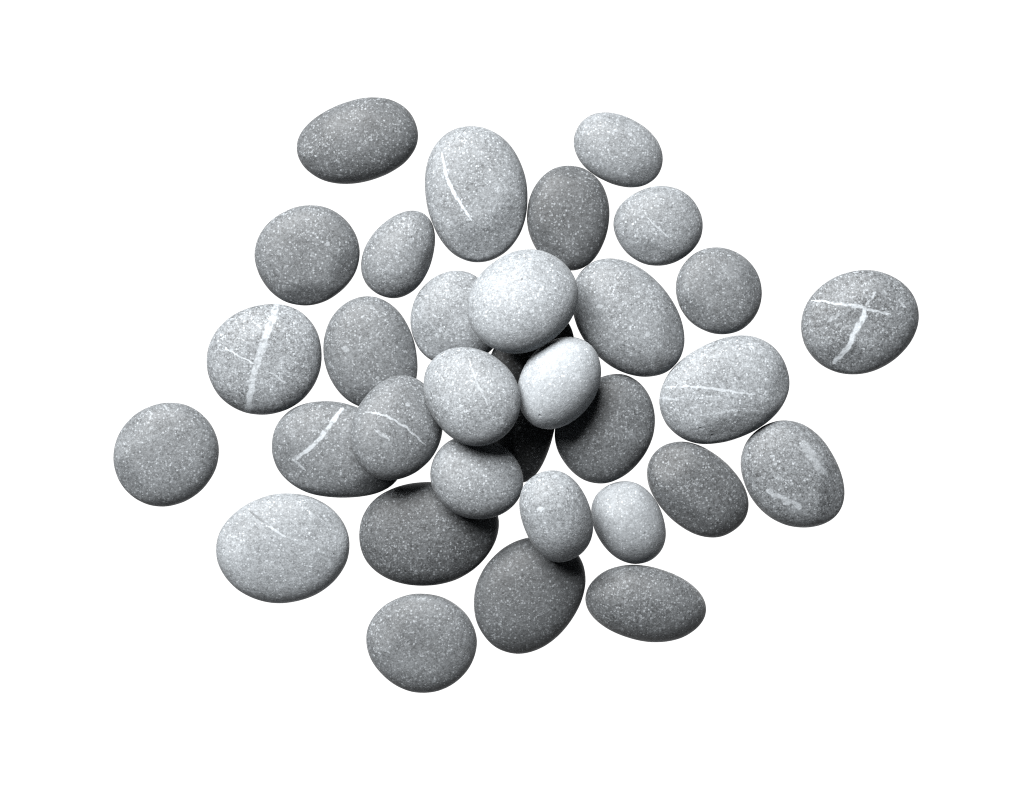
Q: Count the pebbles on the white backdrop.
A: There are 32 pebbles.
